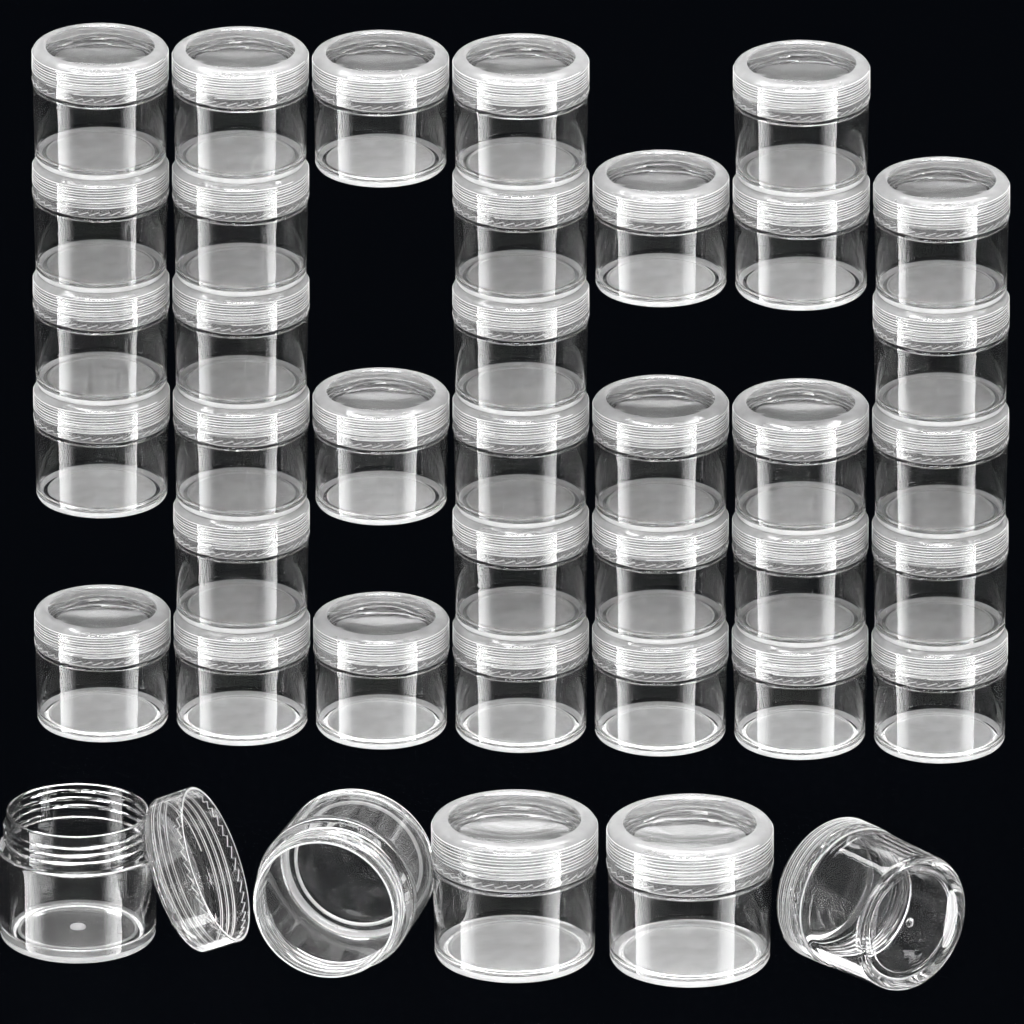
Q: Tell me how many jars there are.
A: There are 39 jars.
